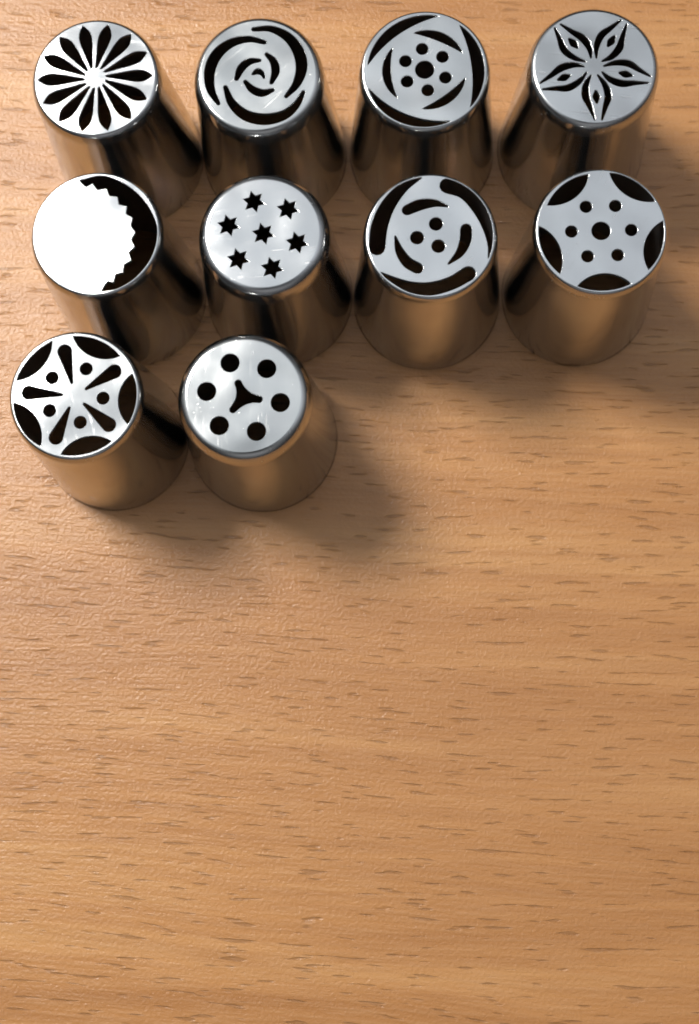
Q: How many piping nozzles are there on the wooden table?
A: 10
